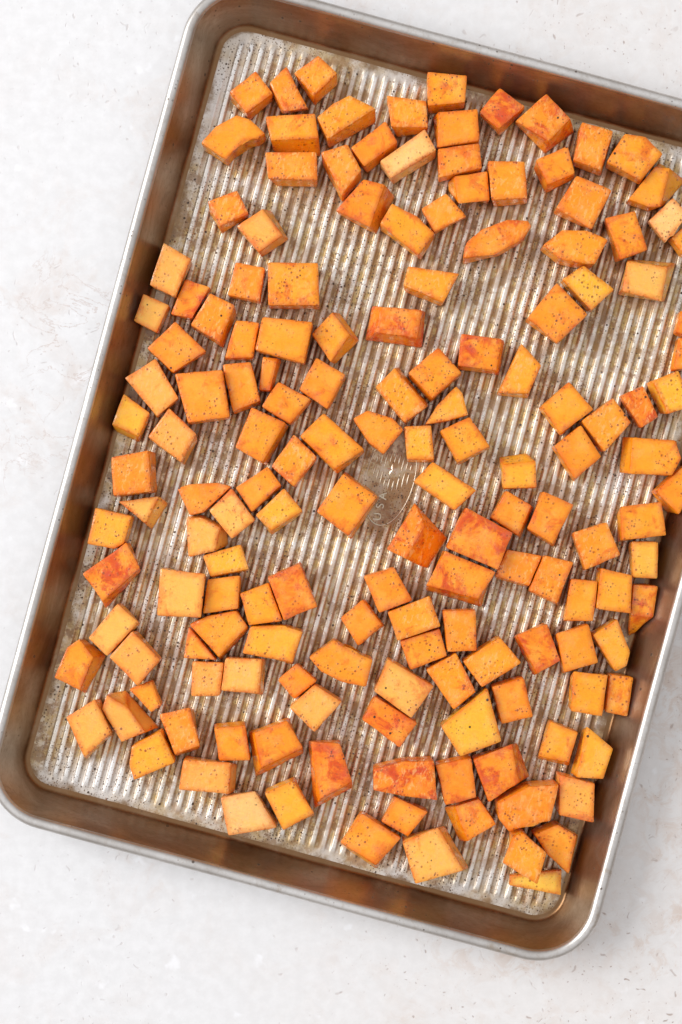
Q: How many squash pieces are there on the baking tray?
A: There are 158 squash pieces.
